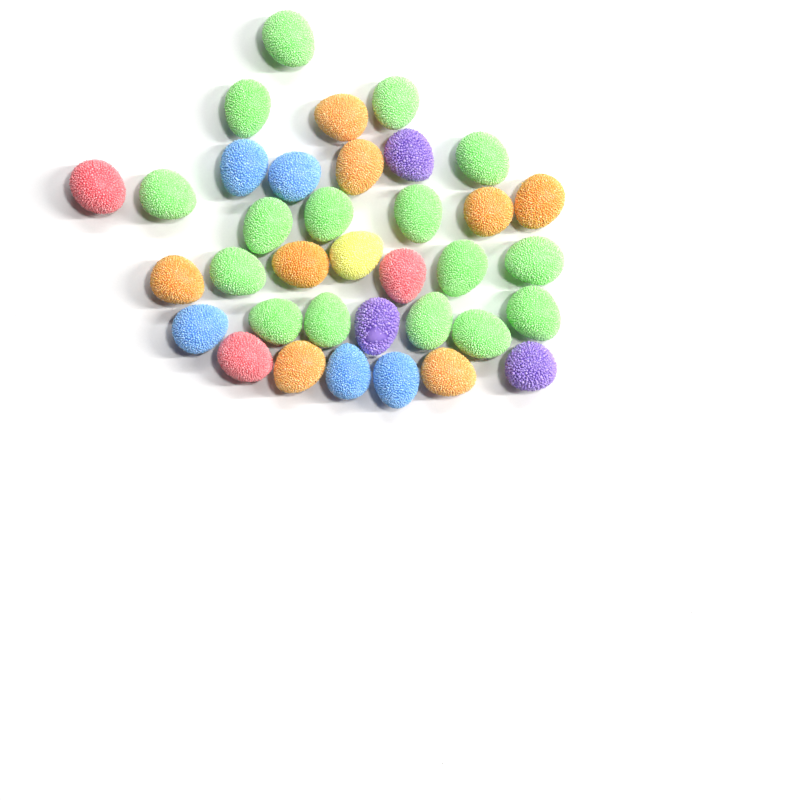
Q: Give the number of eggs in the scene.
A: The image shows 36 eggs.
